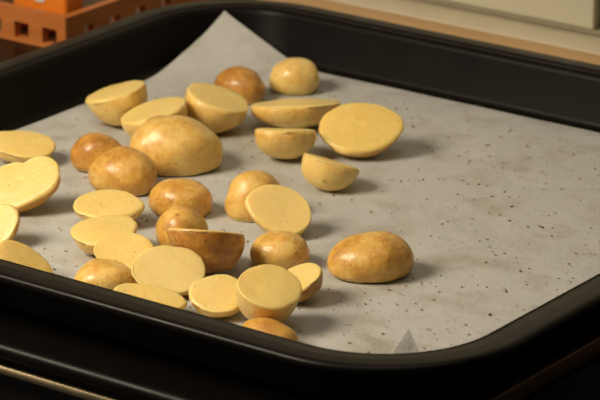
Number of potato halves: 33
